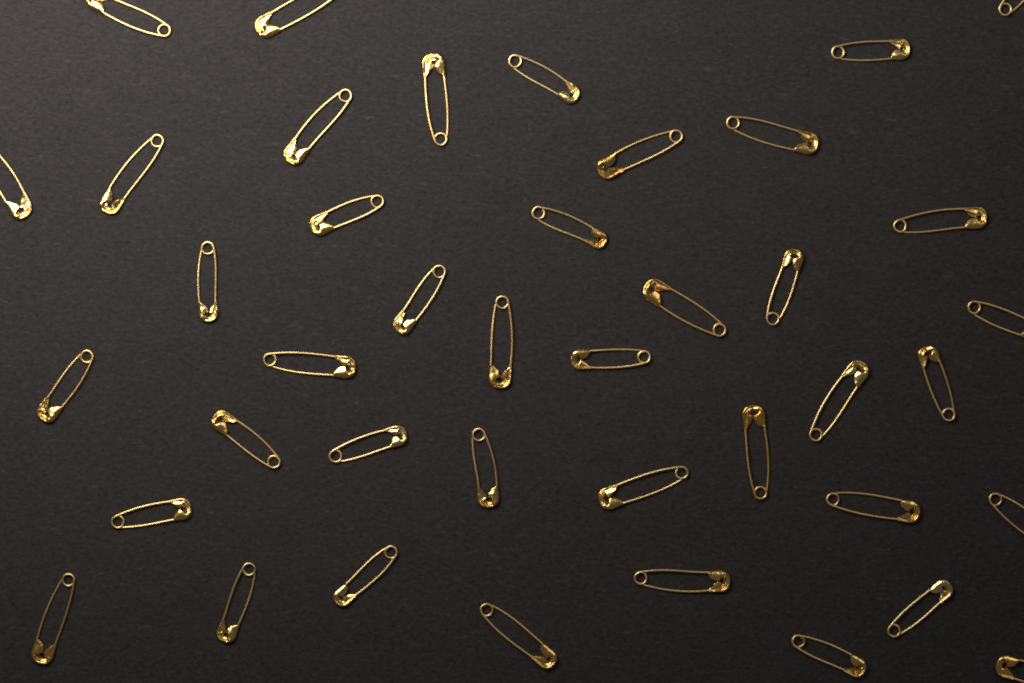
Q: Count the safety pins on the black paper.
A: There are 41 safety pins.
